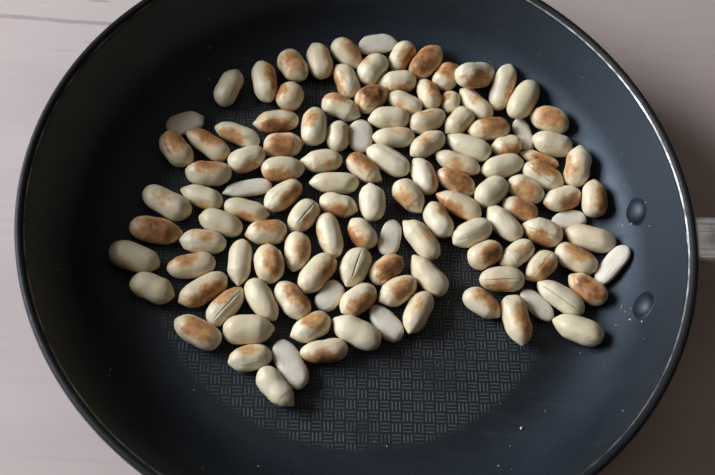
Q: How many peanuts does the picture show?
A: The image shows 124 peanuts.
